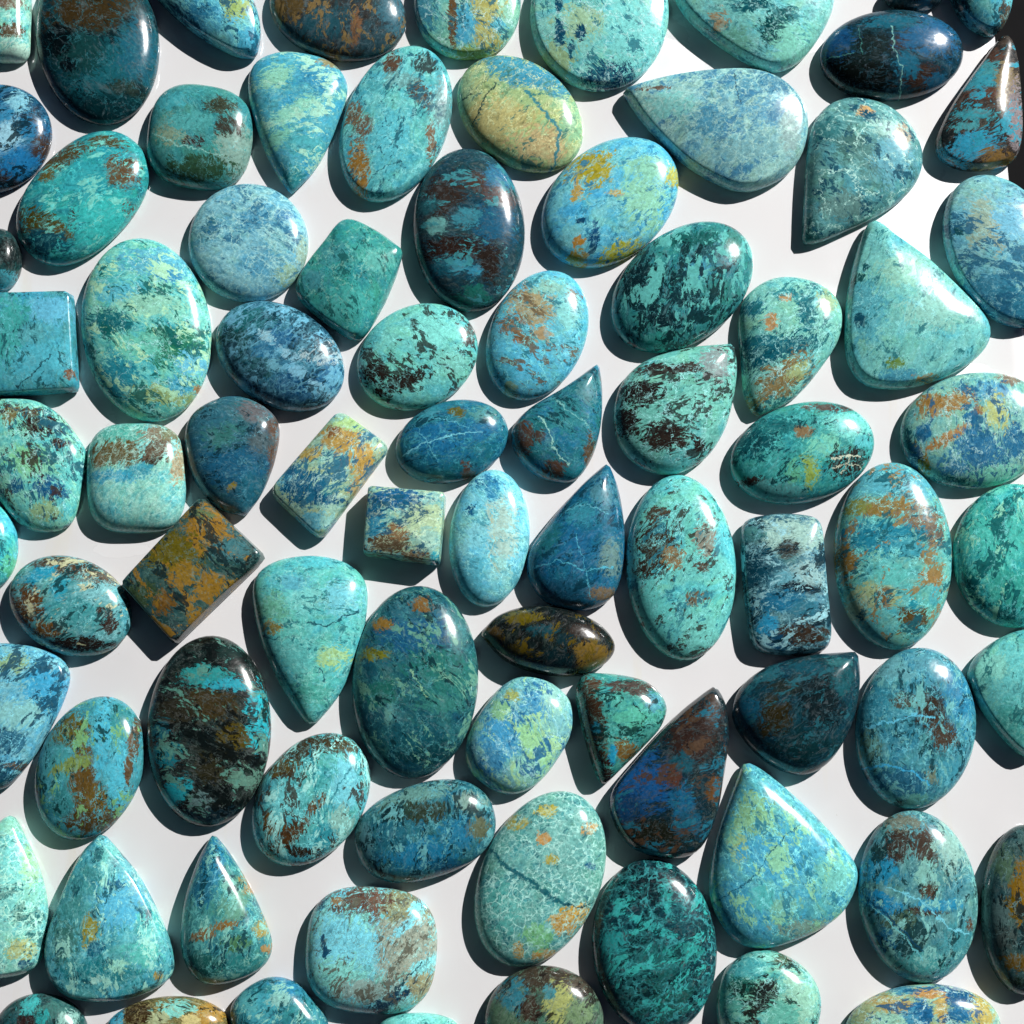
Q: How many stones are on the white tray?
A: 82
